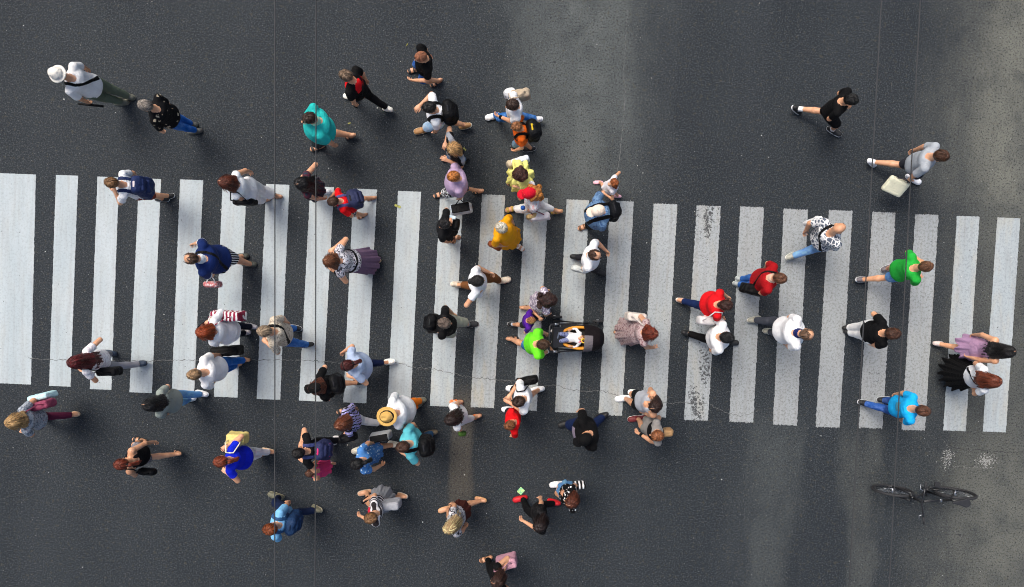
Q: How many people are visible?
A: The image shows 70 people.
